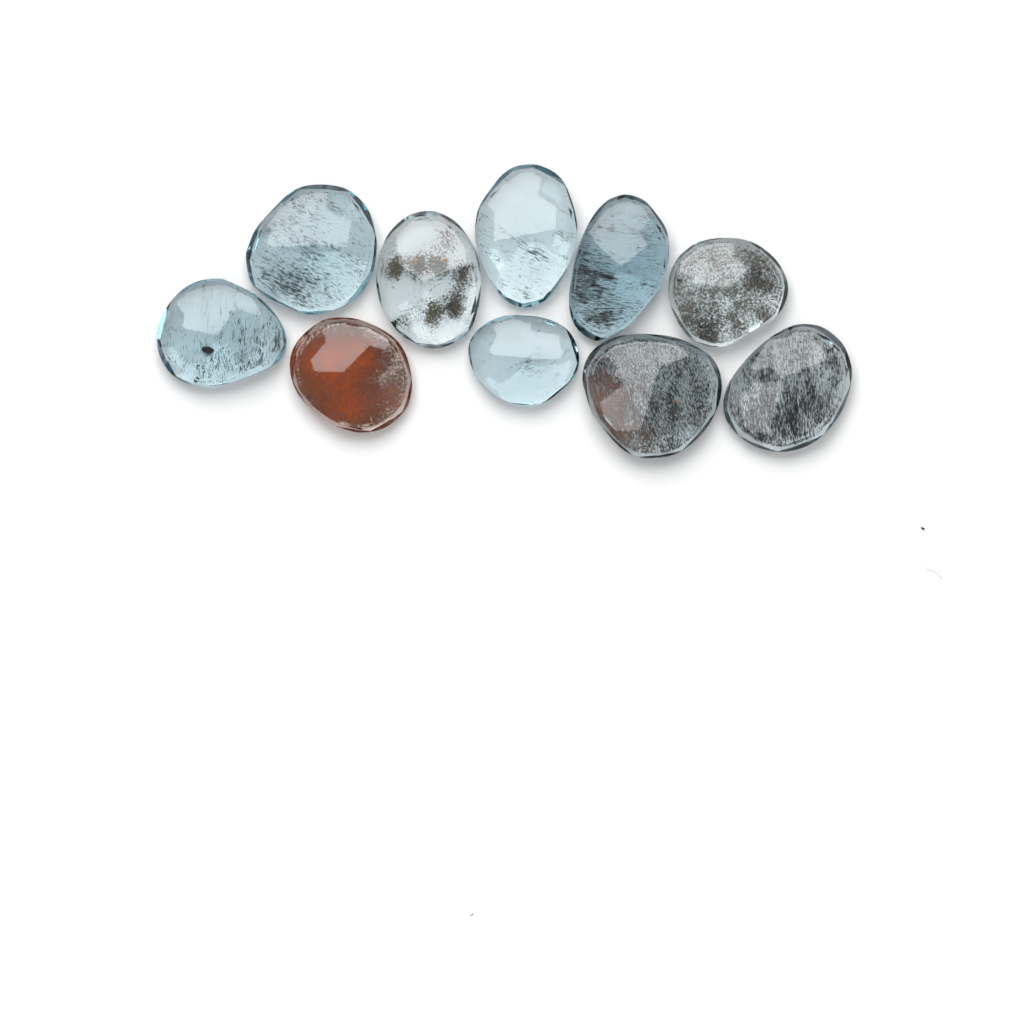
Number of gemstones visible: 10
